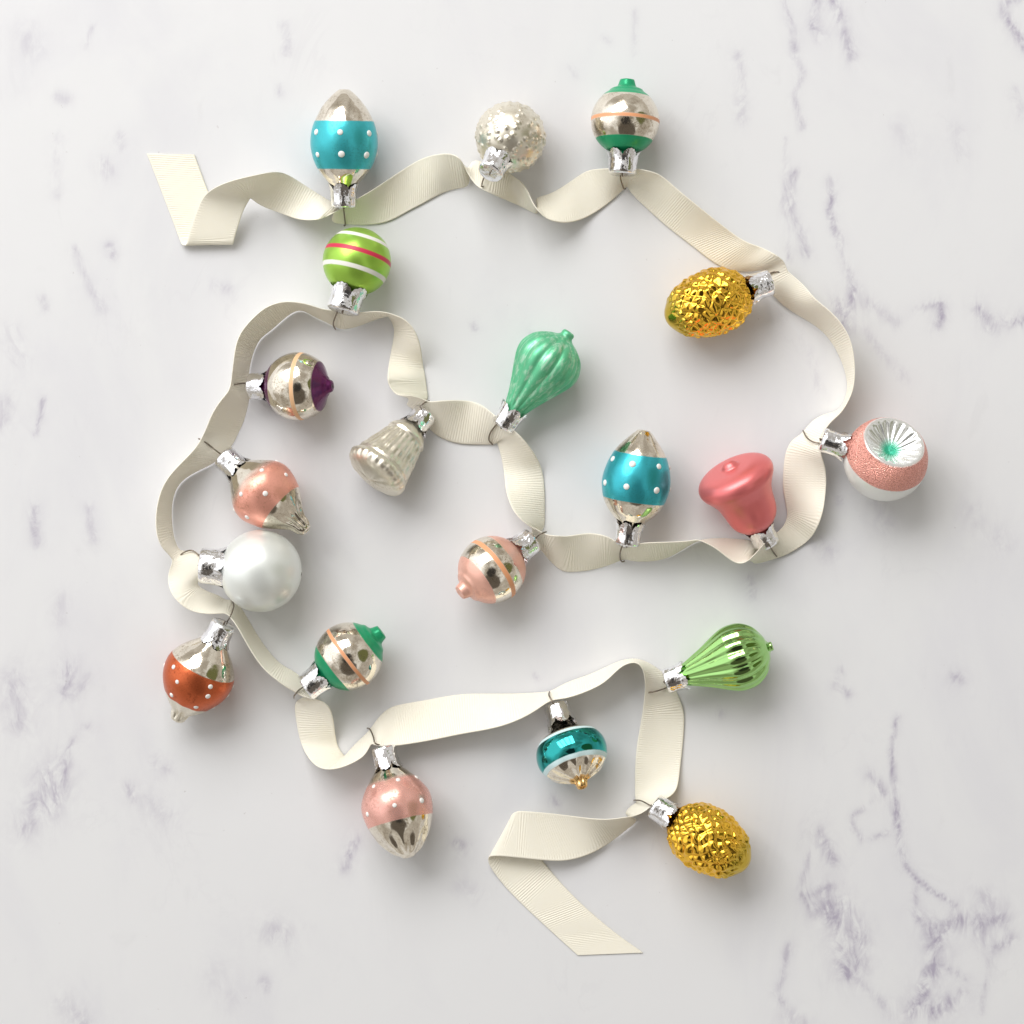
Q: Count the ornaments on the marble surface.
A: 20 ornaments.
